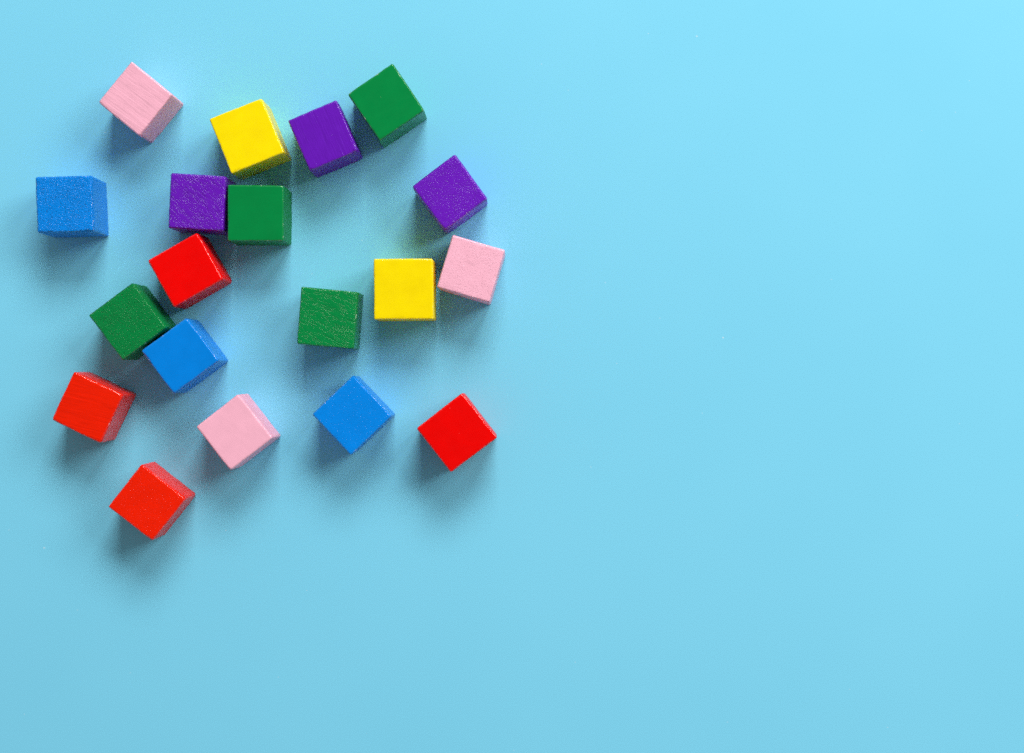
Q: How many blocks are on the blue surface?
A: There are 19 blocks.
